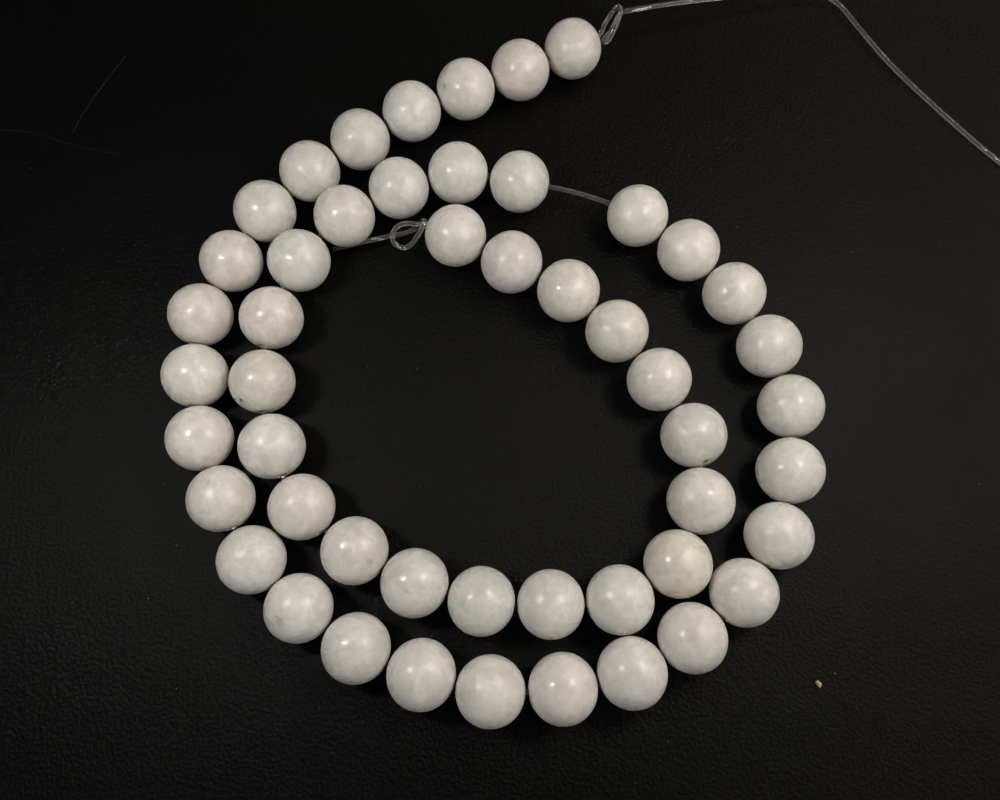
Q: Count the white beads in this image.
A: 50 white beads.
